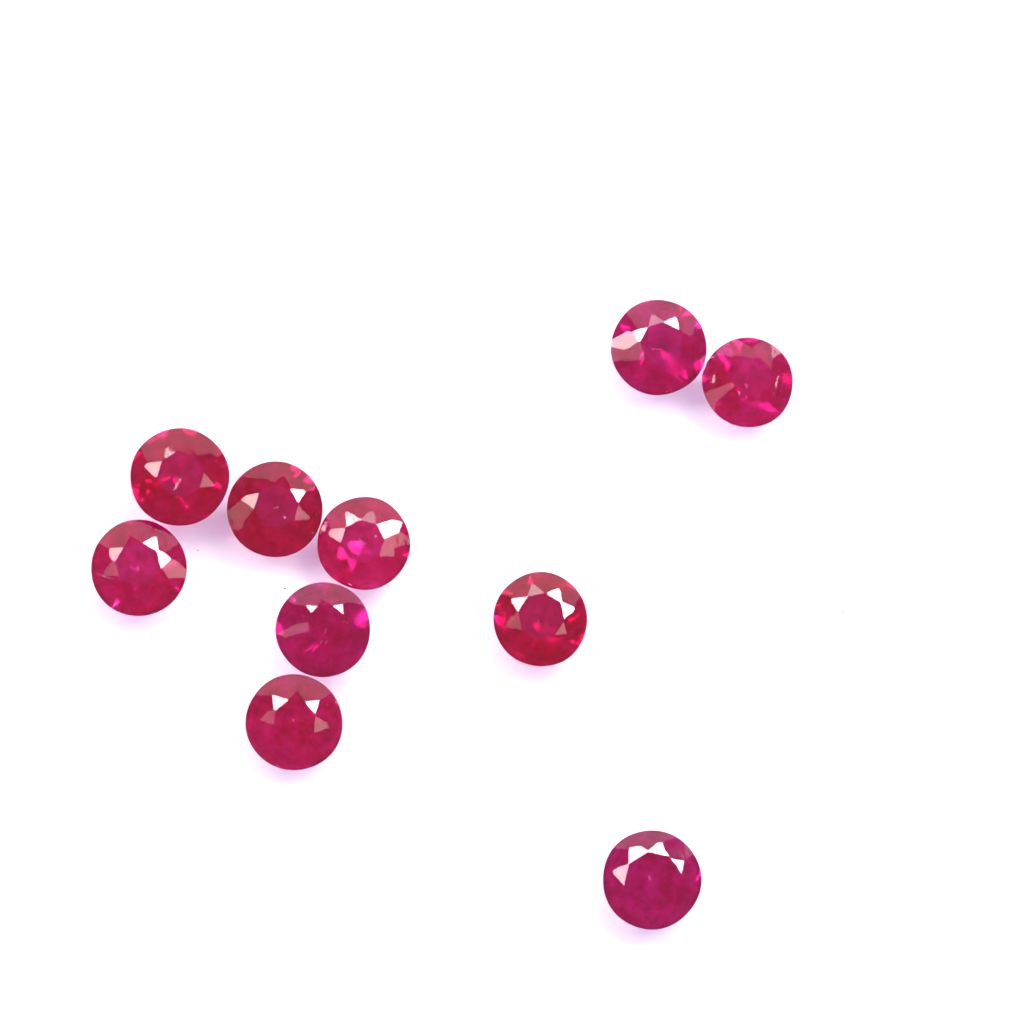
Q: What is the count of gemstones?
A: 10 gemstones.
